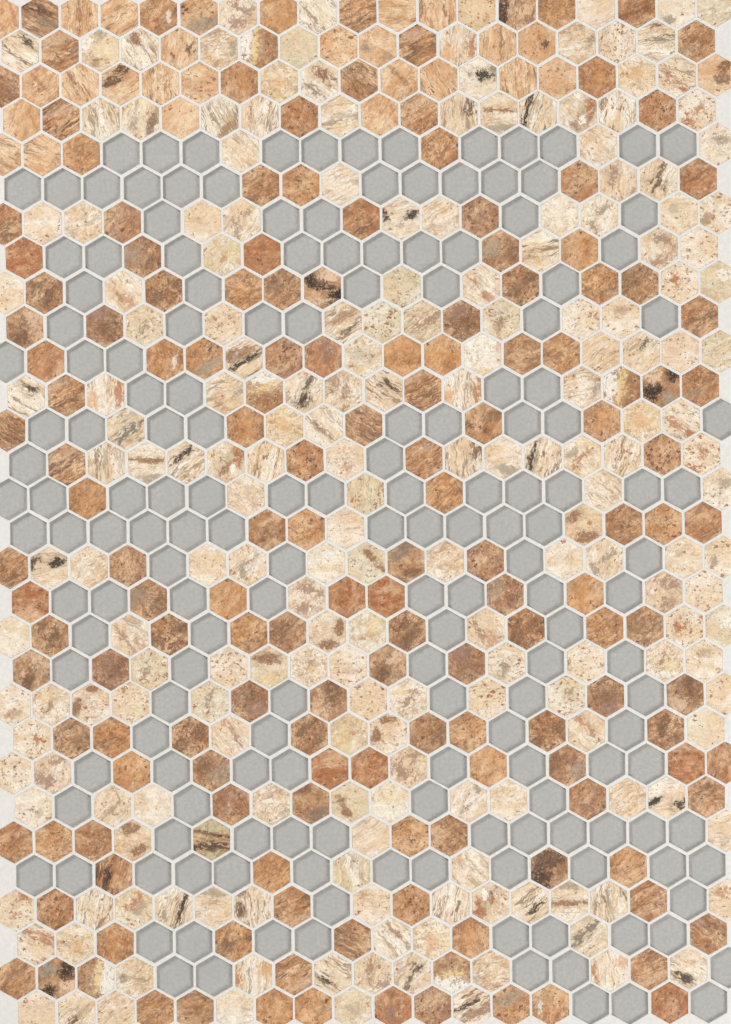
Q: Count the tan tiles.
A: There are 26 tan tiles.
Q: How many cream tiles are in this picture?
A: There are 198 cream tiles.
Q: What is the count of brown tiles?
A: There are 159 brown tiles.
